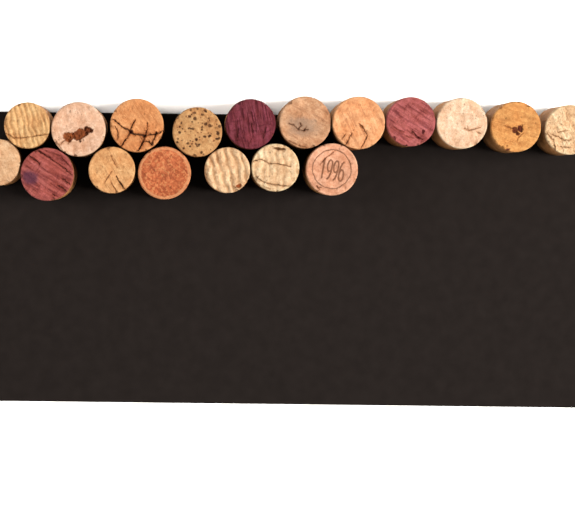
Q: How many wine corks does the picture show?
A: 18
